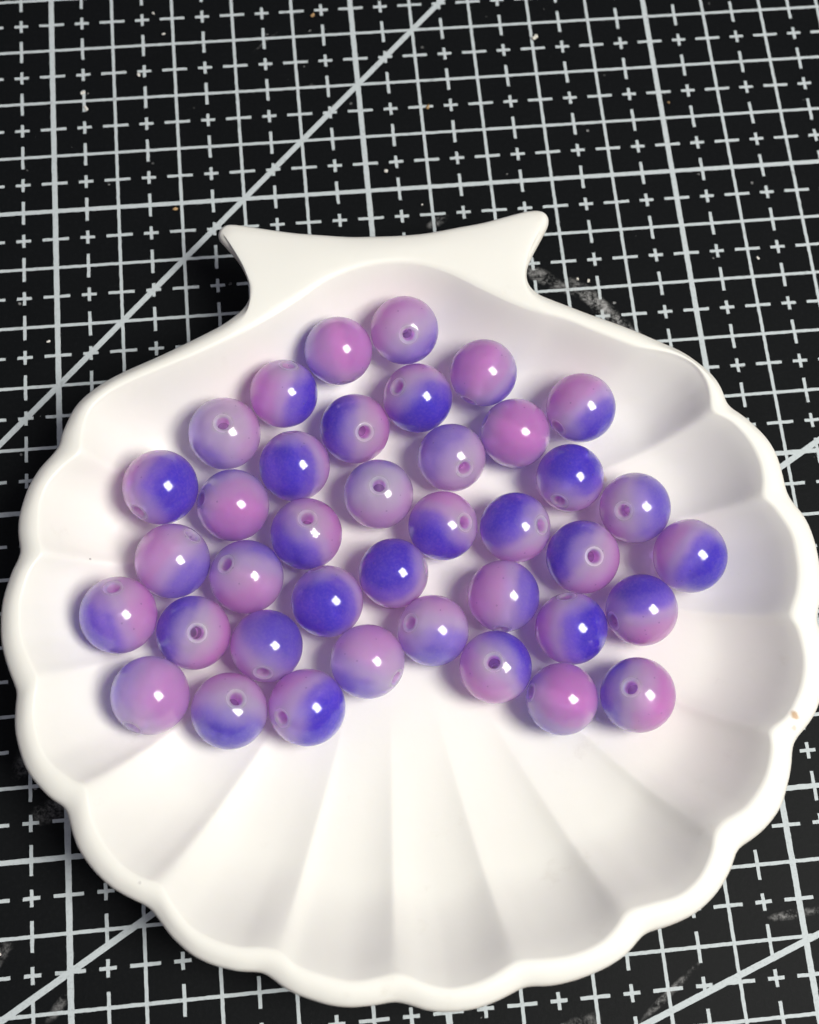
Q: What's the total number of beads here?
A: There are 39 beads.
